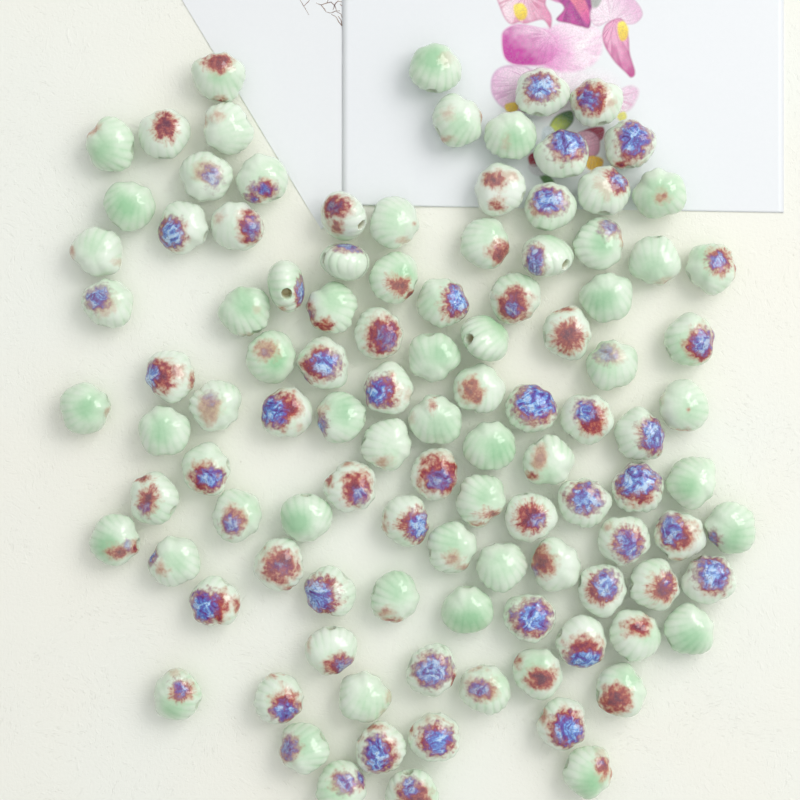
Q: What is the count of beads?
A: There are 108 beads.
